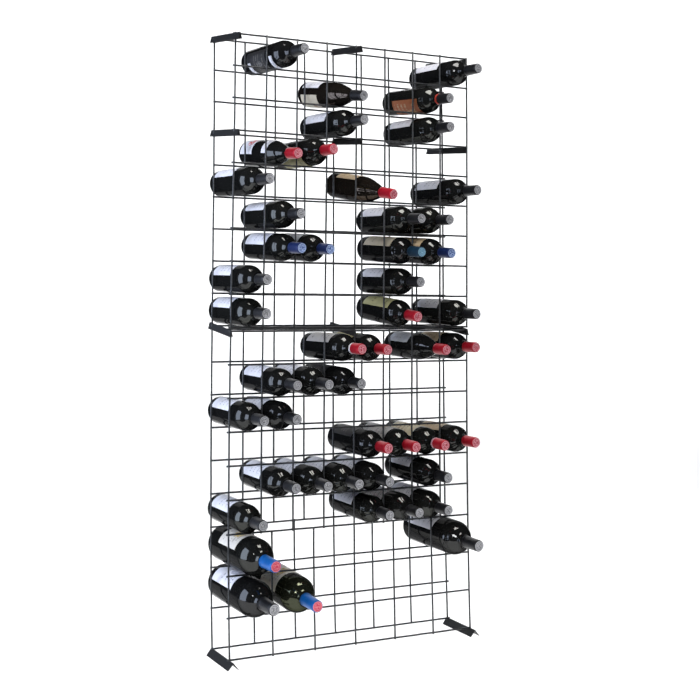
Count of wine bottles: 49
